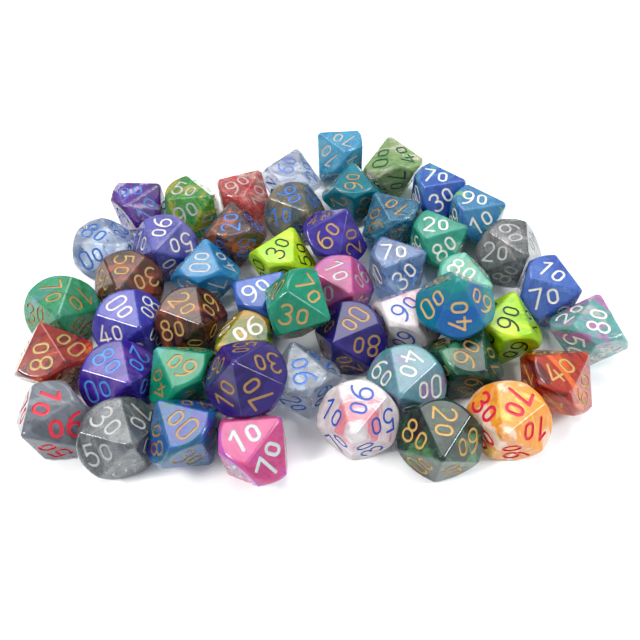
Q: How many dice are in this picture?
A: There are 50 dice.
